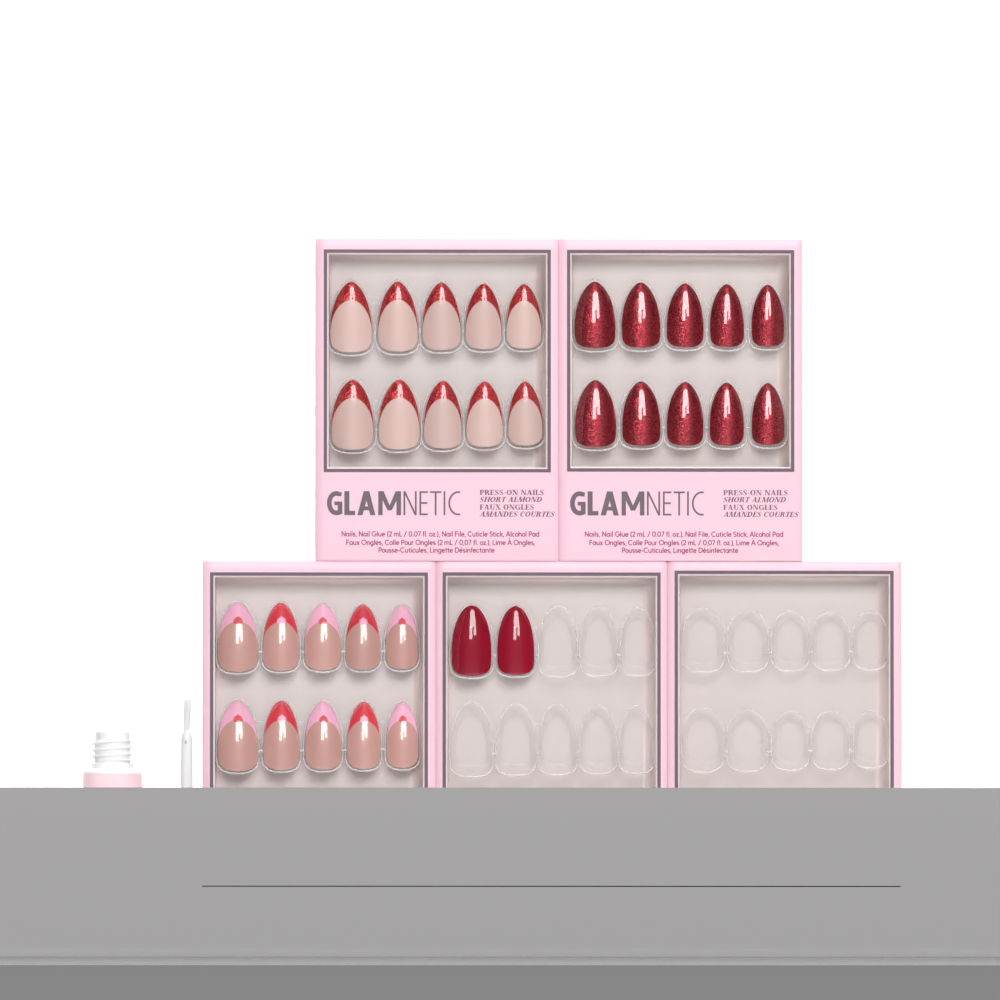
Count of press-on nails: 32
